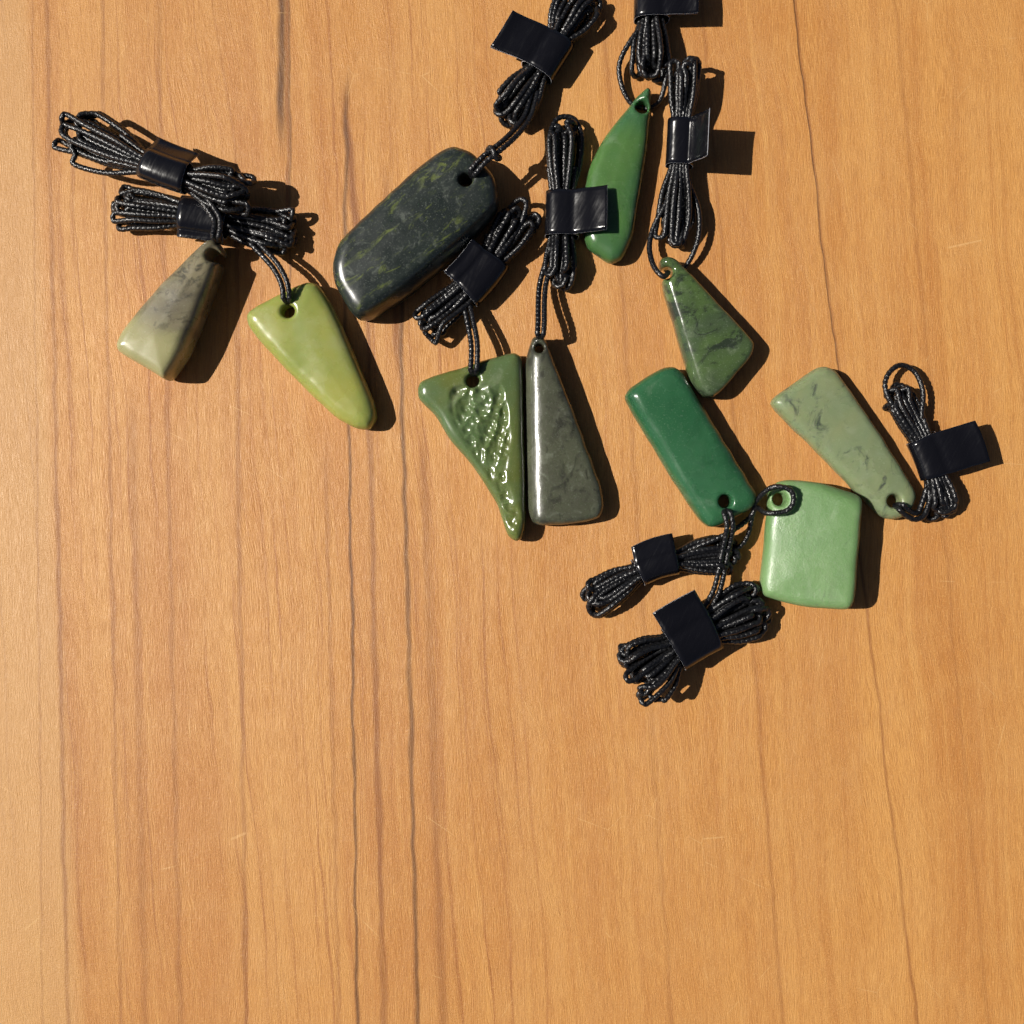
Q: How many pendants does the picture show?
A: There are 10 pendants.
